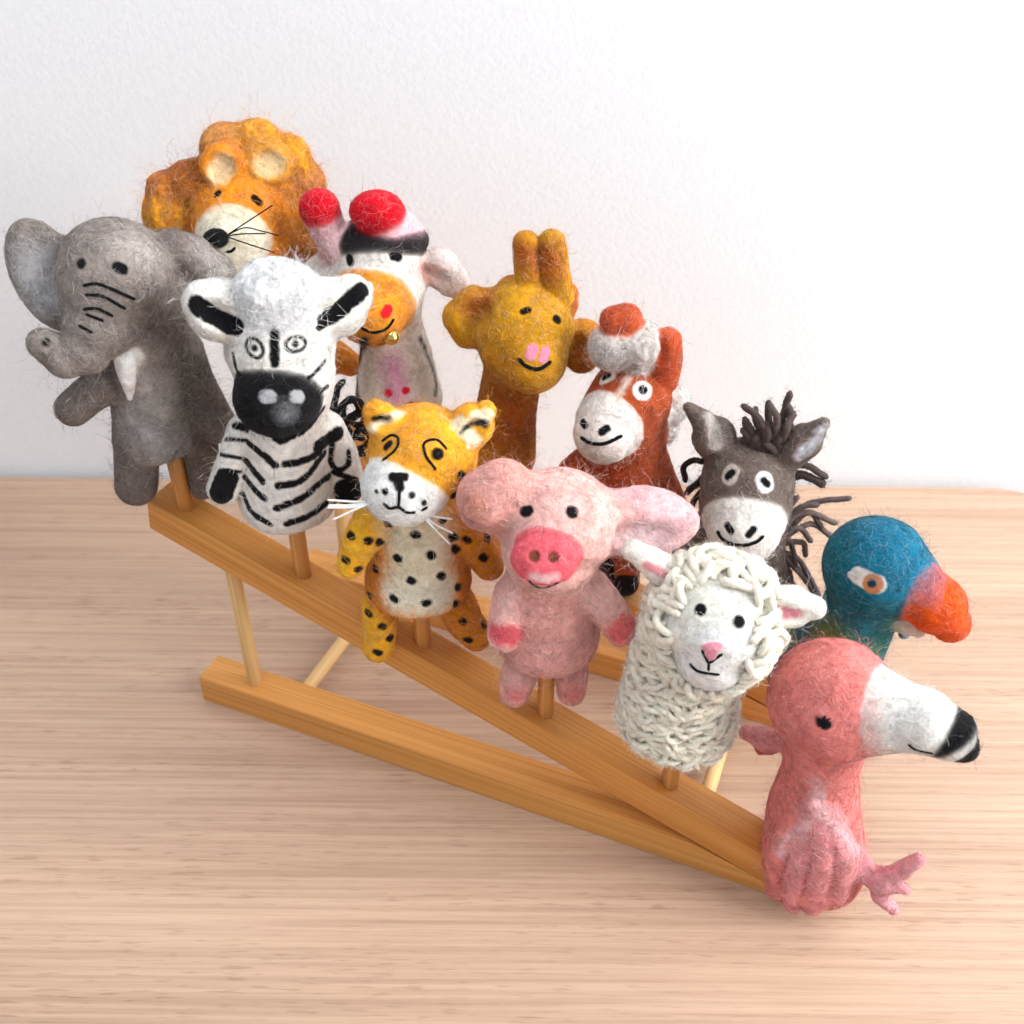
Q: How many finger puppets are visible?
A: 12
